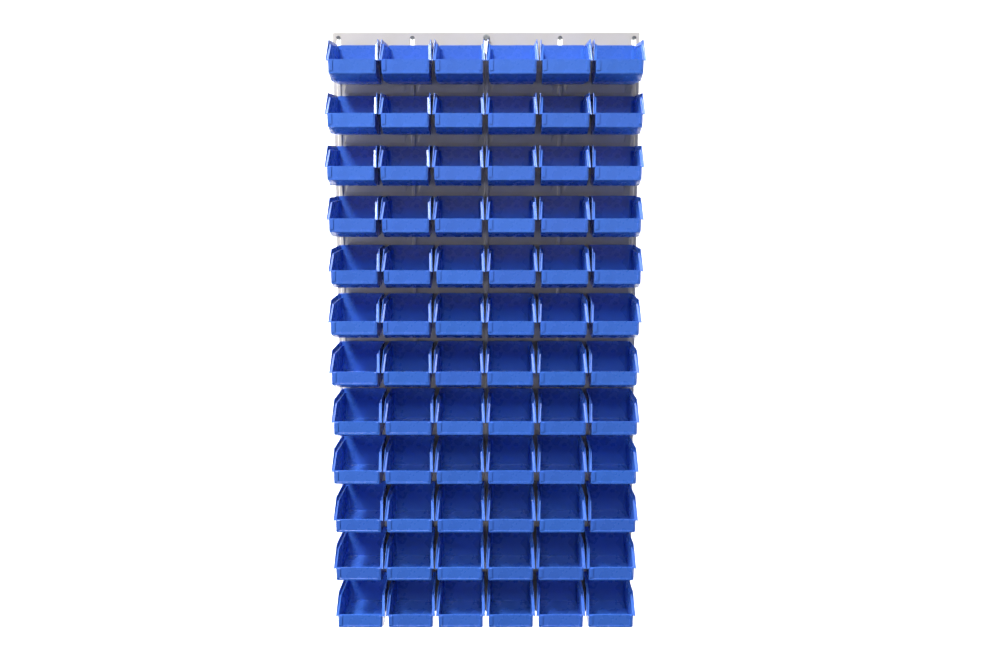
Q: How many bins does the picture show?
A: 72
